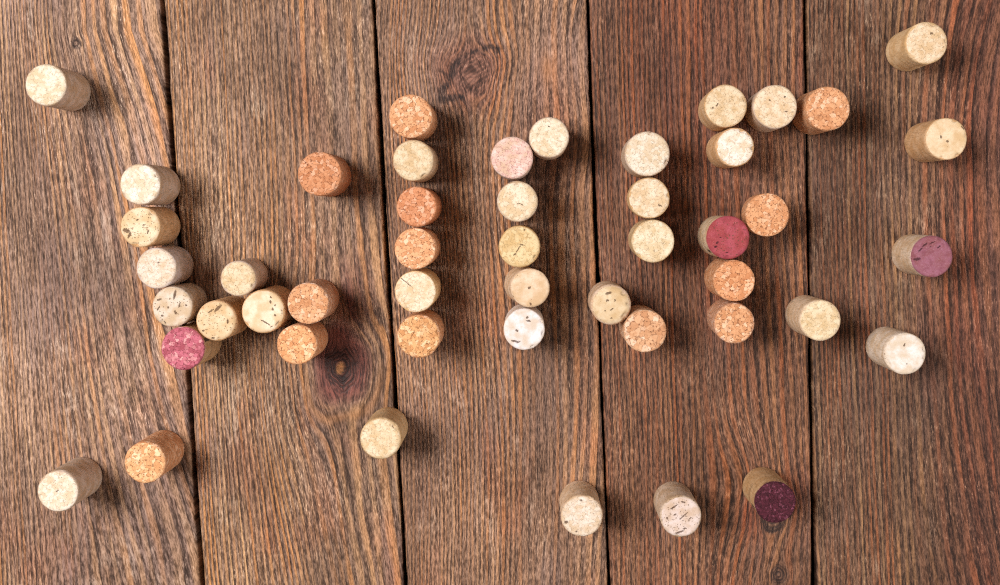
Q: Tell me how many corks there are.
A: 48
